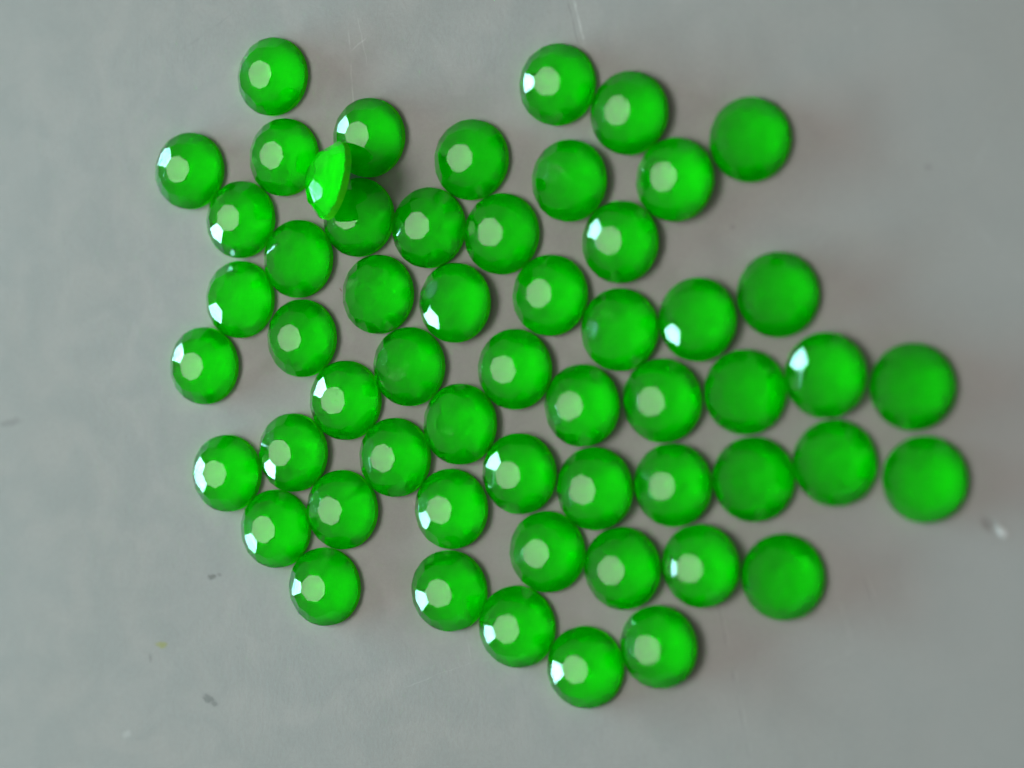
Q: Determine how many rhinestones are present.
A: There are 56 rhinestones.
